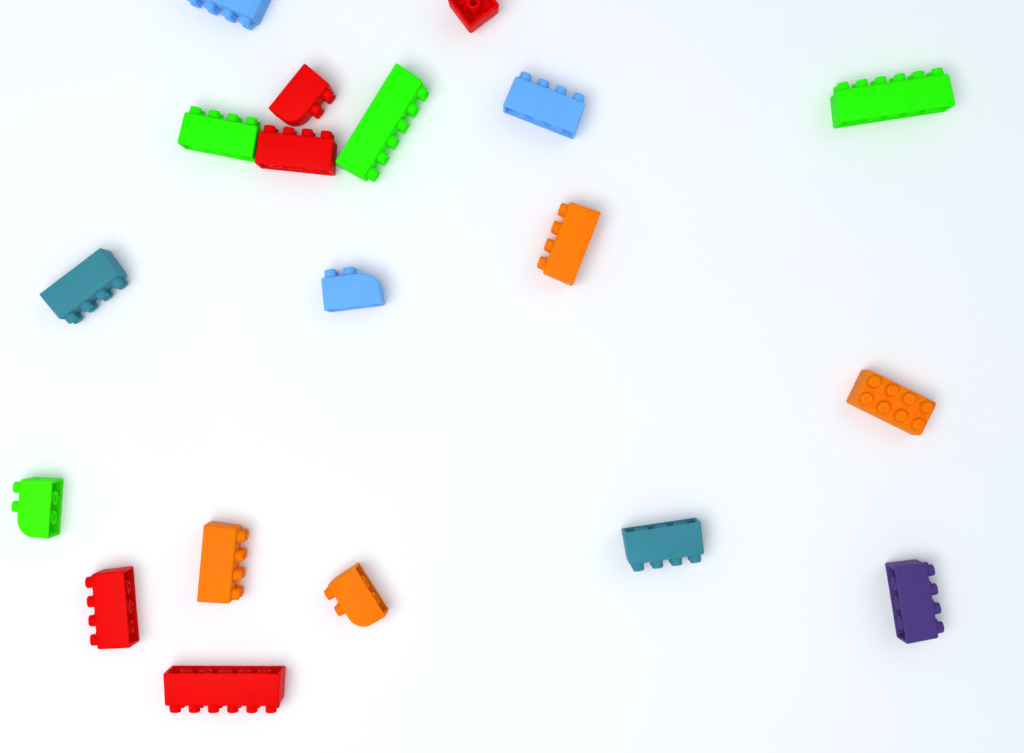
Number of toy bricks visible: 19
